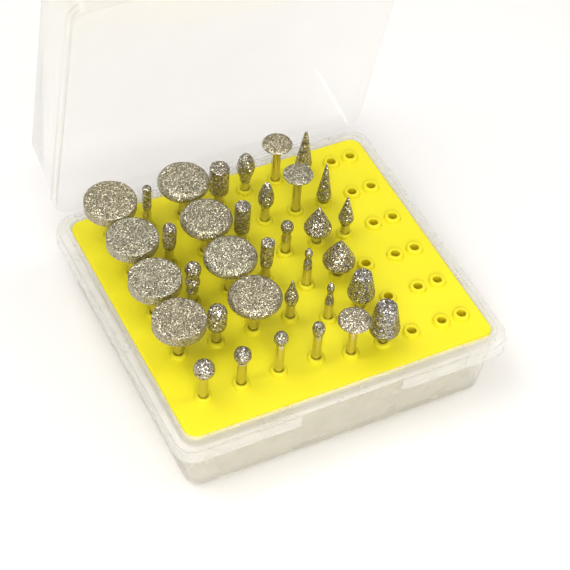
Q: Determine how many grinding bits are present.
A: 35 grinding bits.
